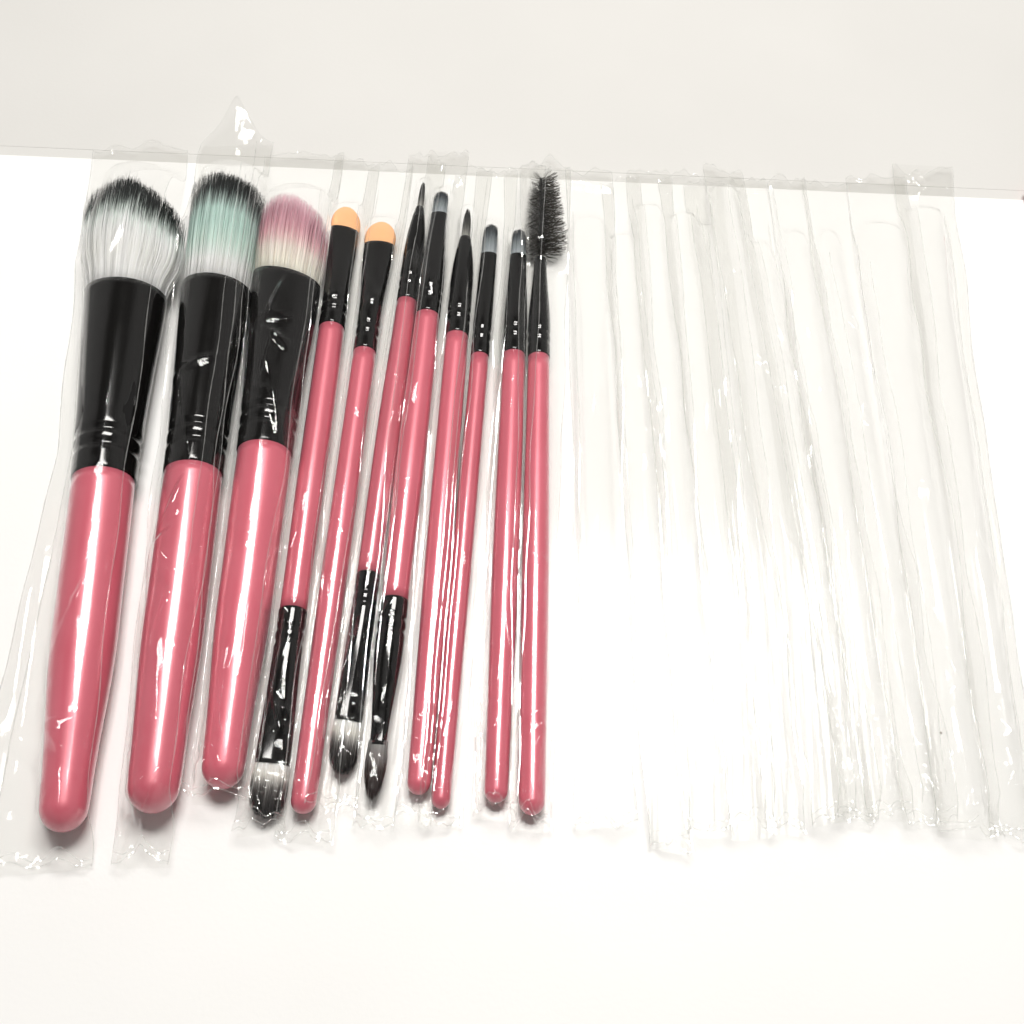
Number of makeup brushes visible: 11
